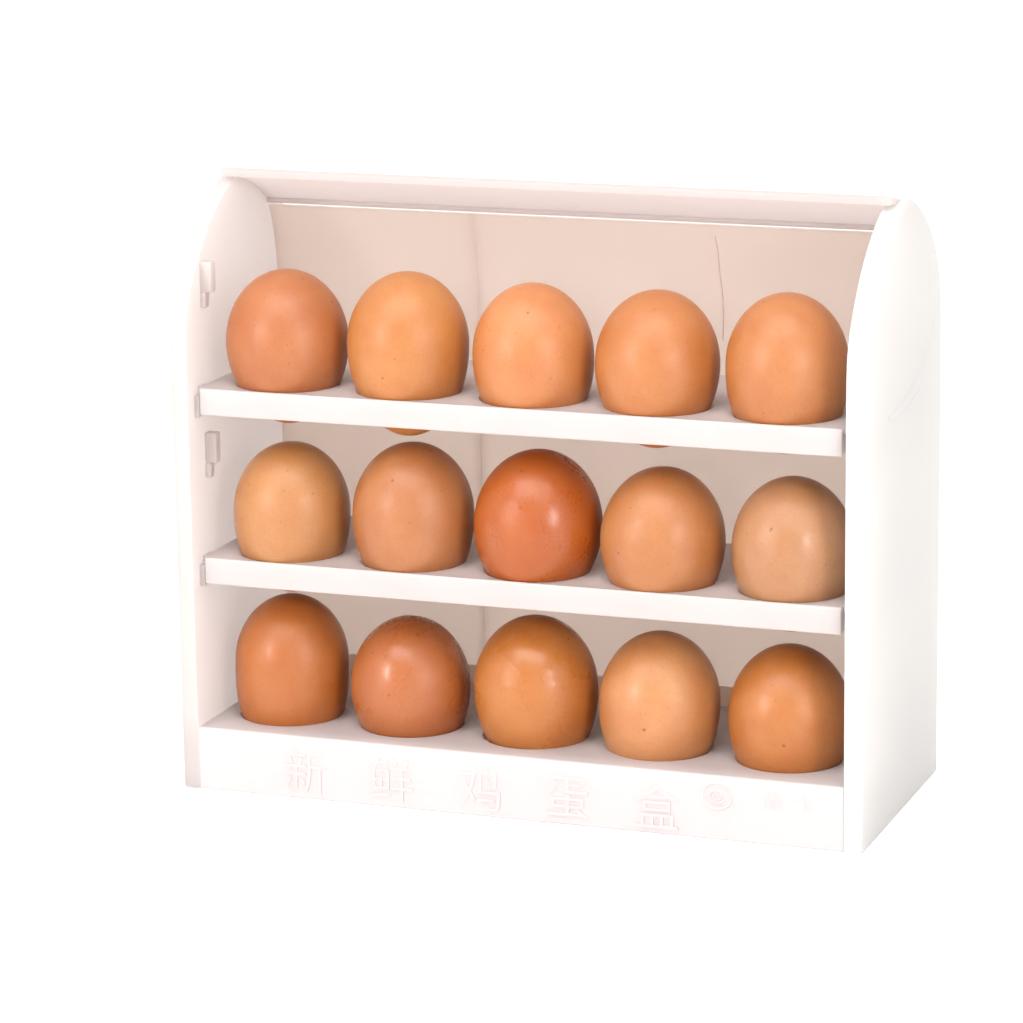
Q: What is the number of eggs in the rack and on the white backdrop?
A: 15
